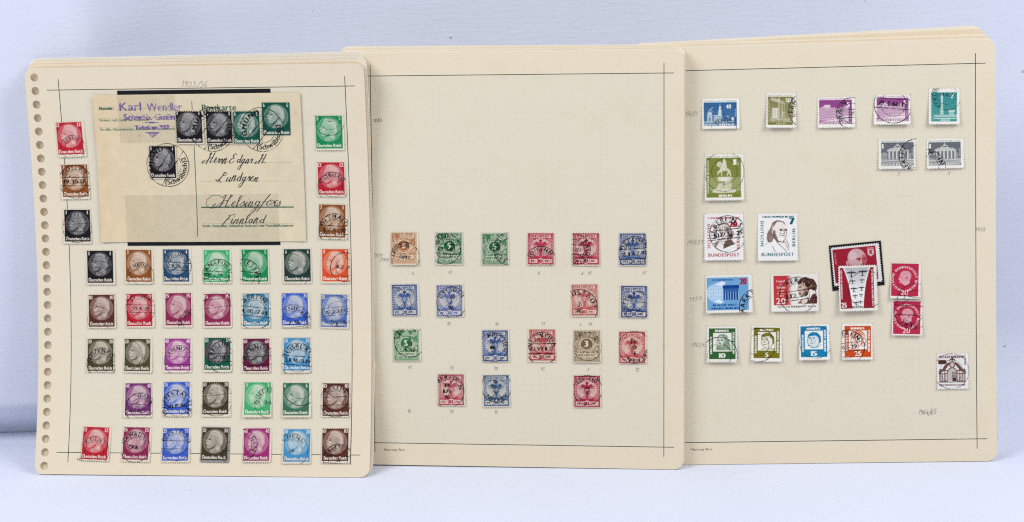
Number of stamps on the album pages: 83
